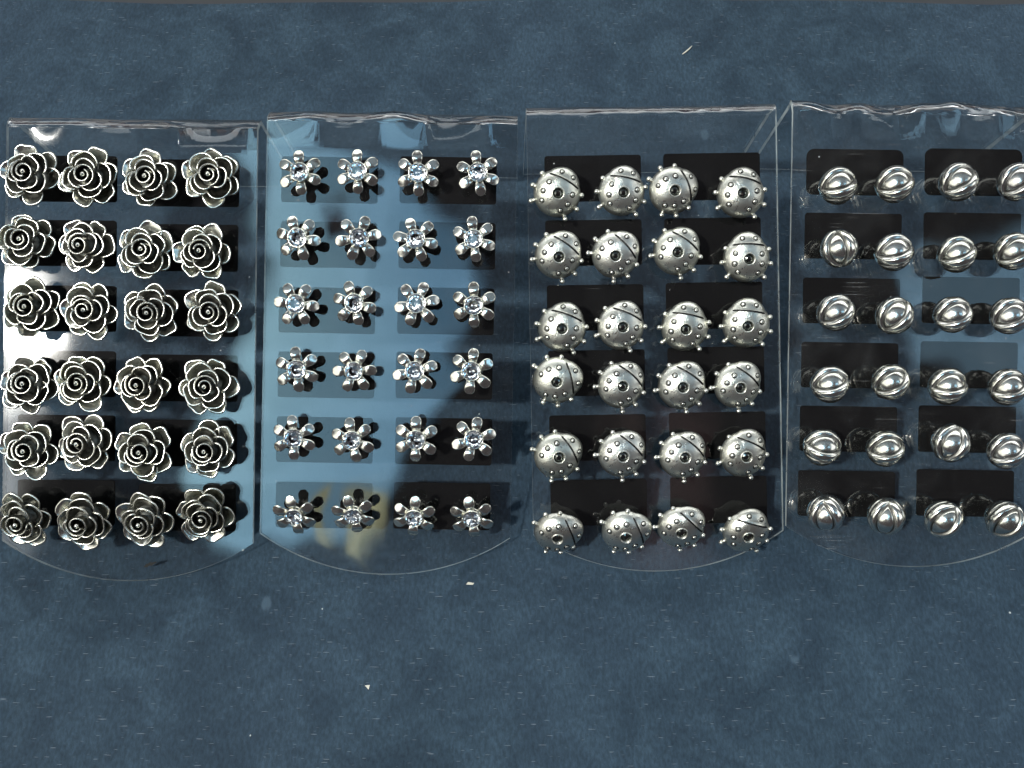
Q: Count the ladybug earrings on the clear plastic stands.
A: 24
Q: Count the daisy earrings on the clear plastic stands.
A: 24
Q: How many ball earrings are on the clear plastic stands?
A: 24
